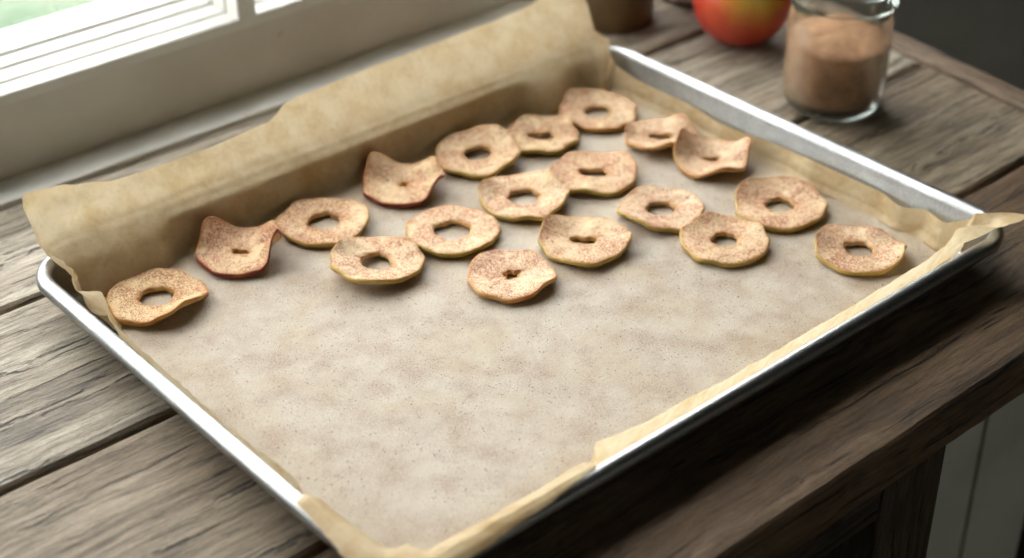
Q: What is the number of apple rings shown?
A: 19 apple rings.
